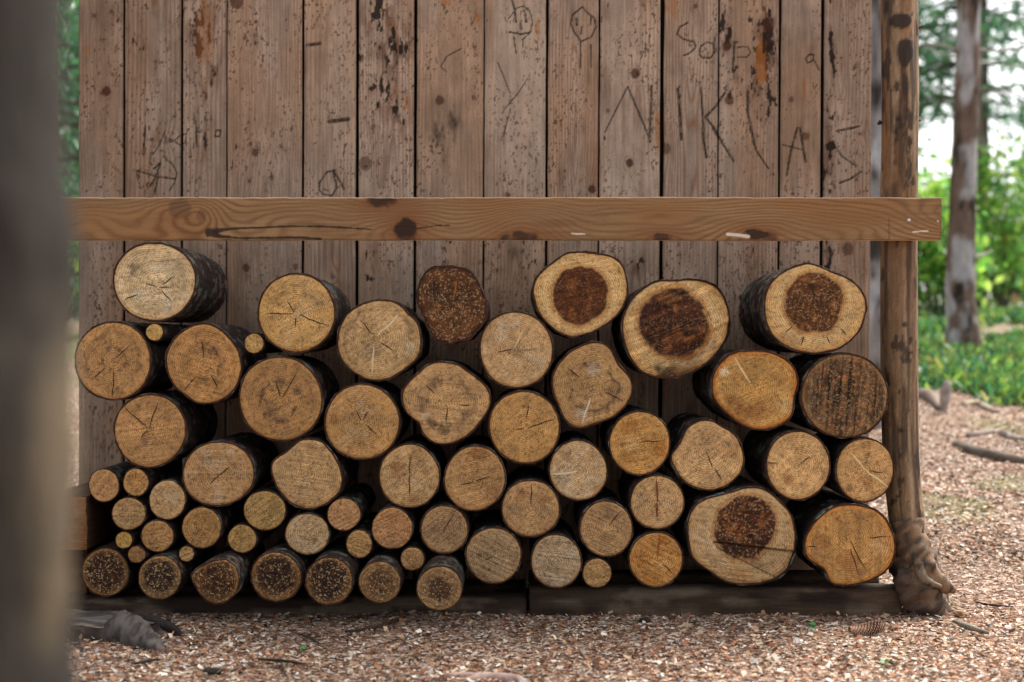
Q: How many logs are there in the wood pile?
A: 62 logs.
